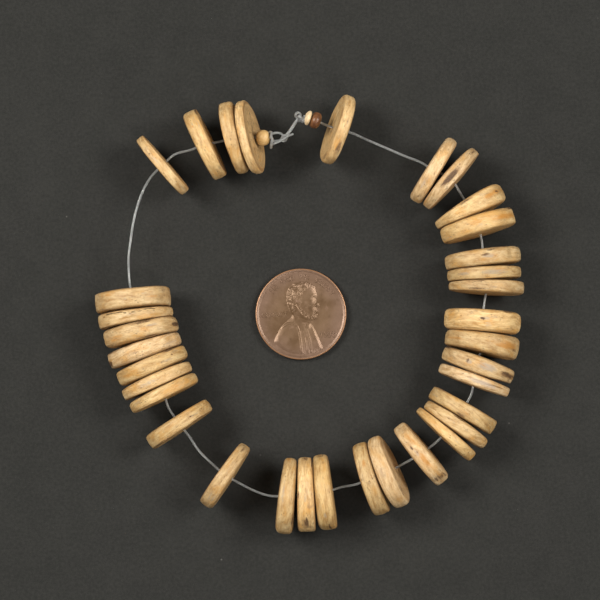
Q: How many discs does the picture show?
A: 34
